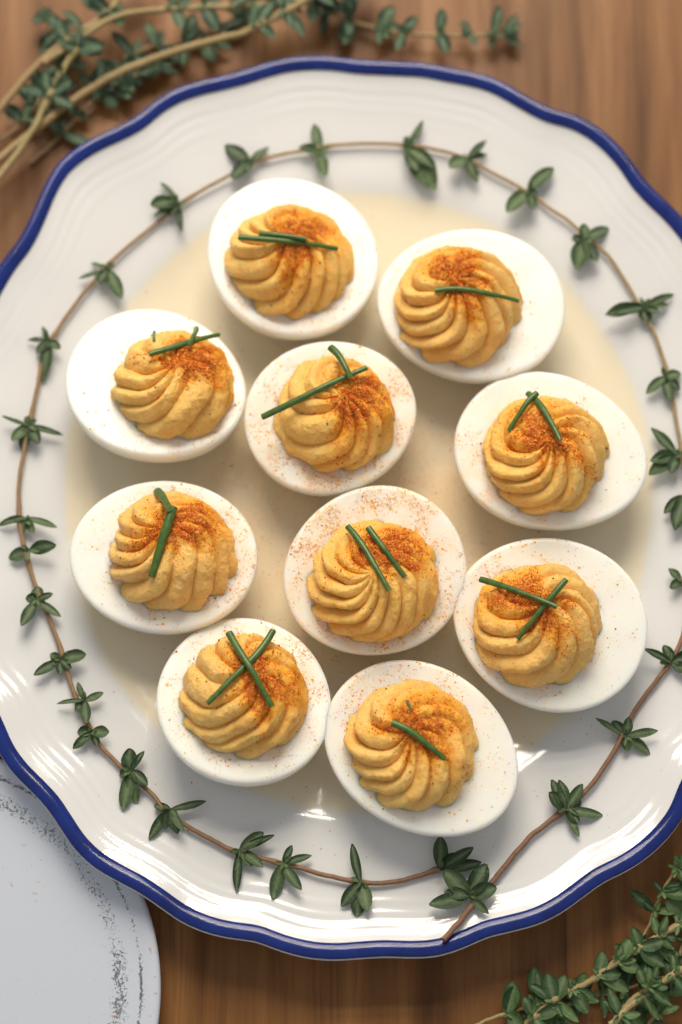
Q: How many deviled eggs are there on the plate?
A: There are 10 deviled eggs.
